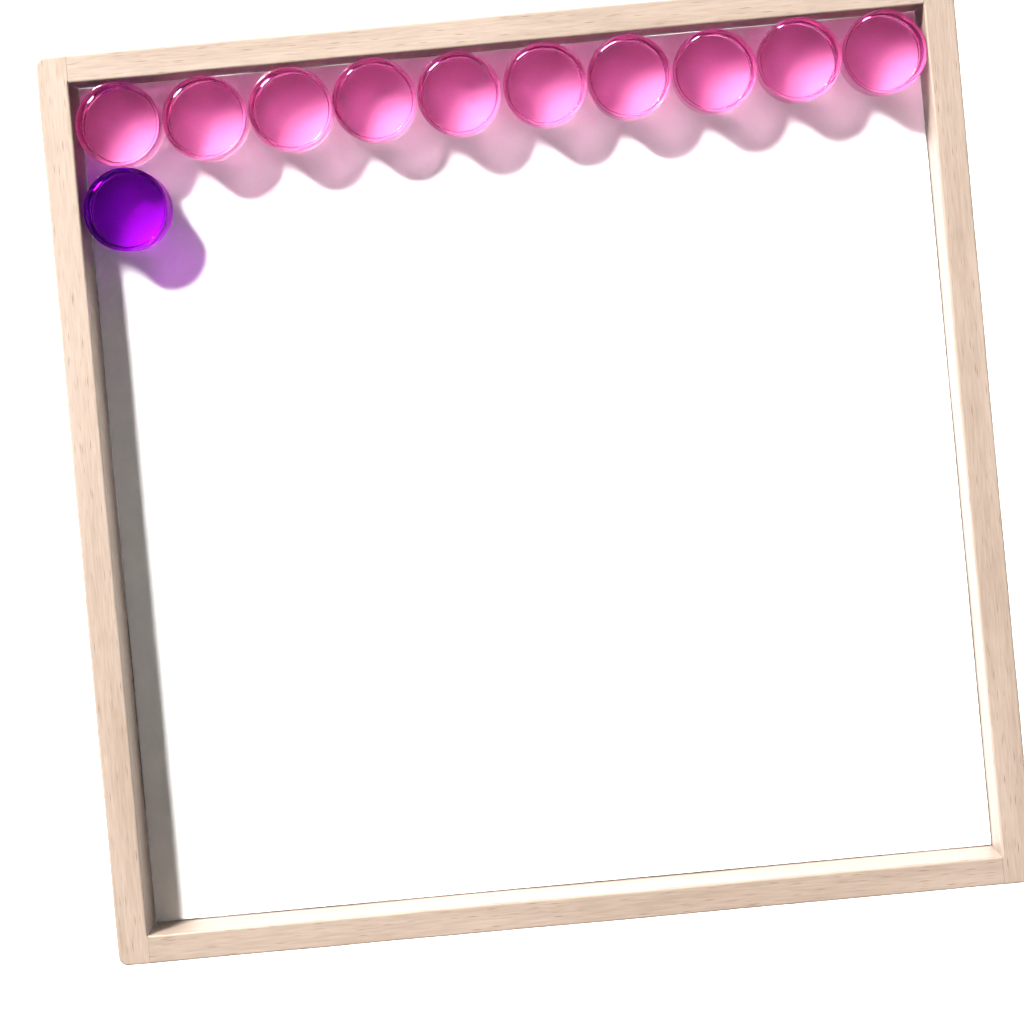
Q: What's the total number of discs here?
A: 11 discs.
